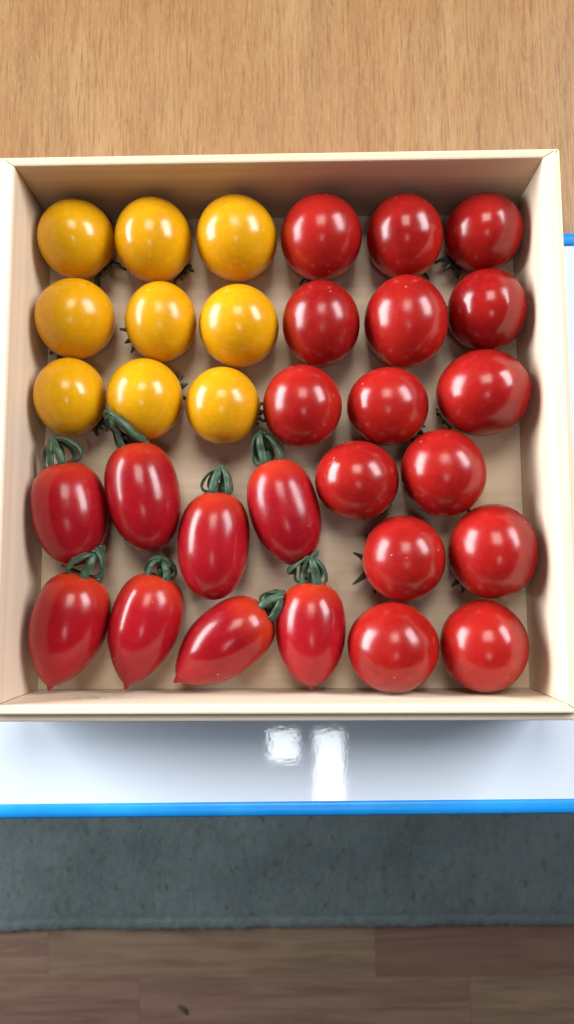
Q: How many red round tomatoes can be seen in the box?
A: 15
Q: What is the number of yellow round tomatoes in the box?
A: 9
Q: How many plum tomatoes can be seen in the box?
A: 8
